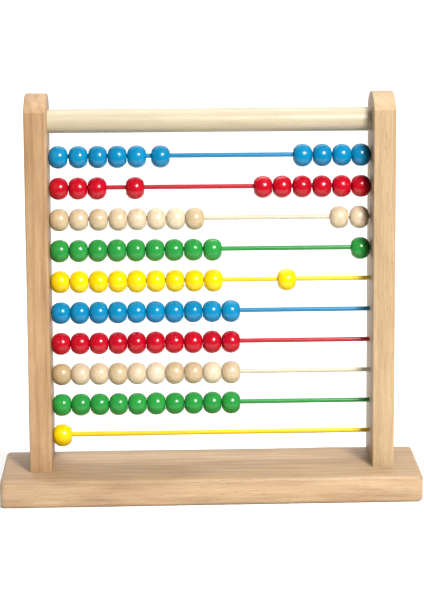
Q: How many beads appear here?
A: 91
